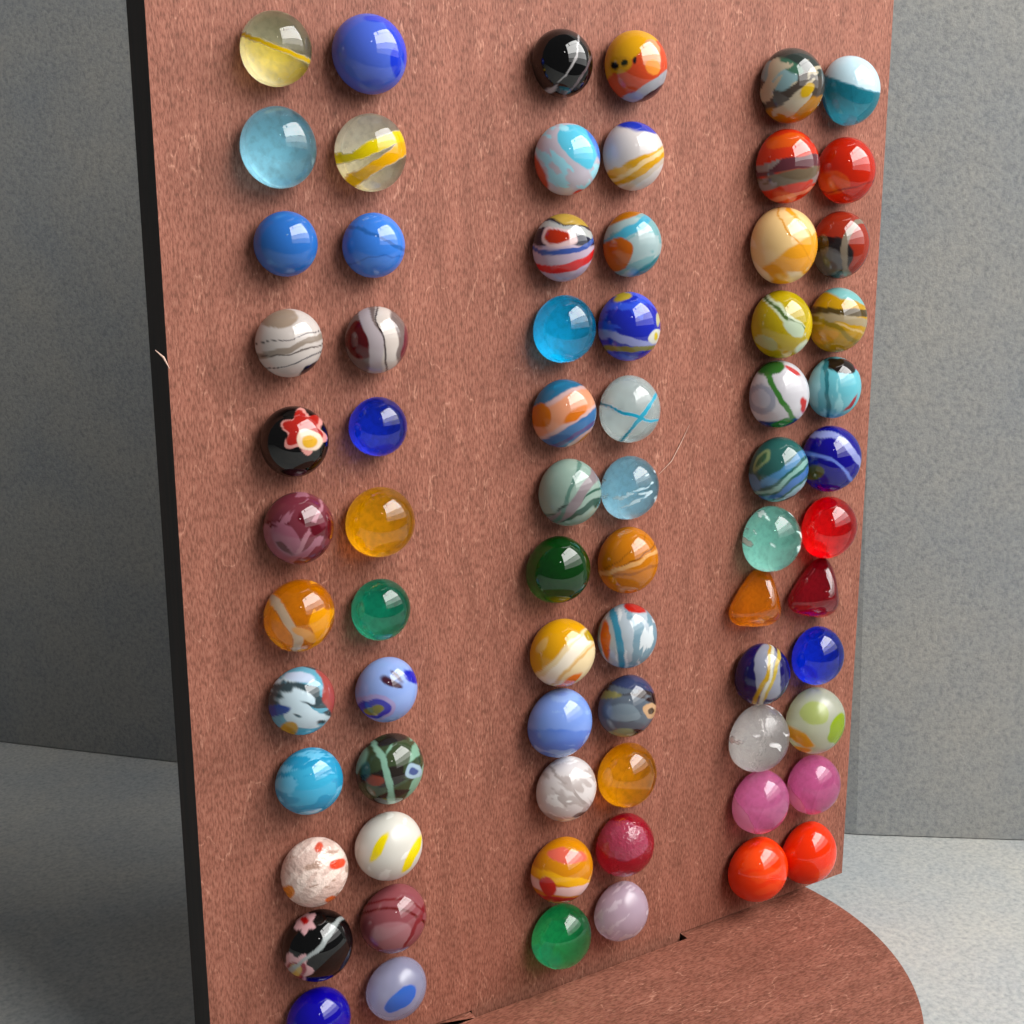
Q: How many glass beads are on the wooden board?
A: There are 72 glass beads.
